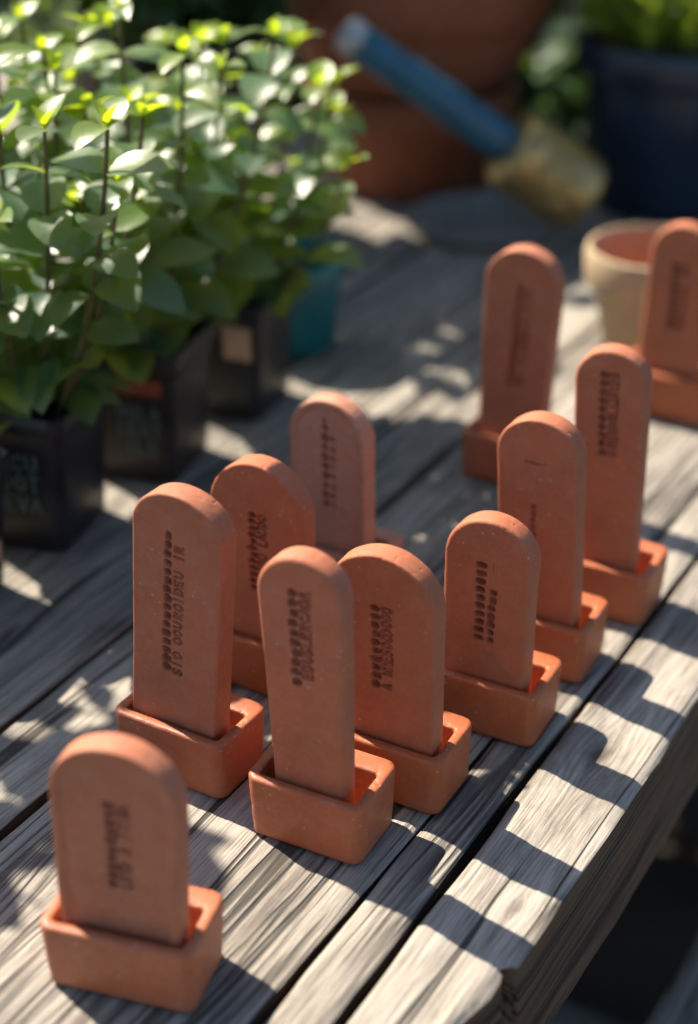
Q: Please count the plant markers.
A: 11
